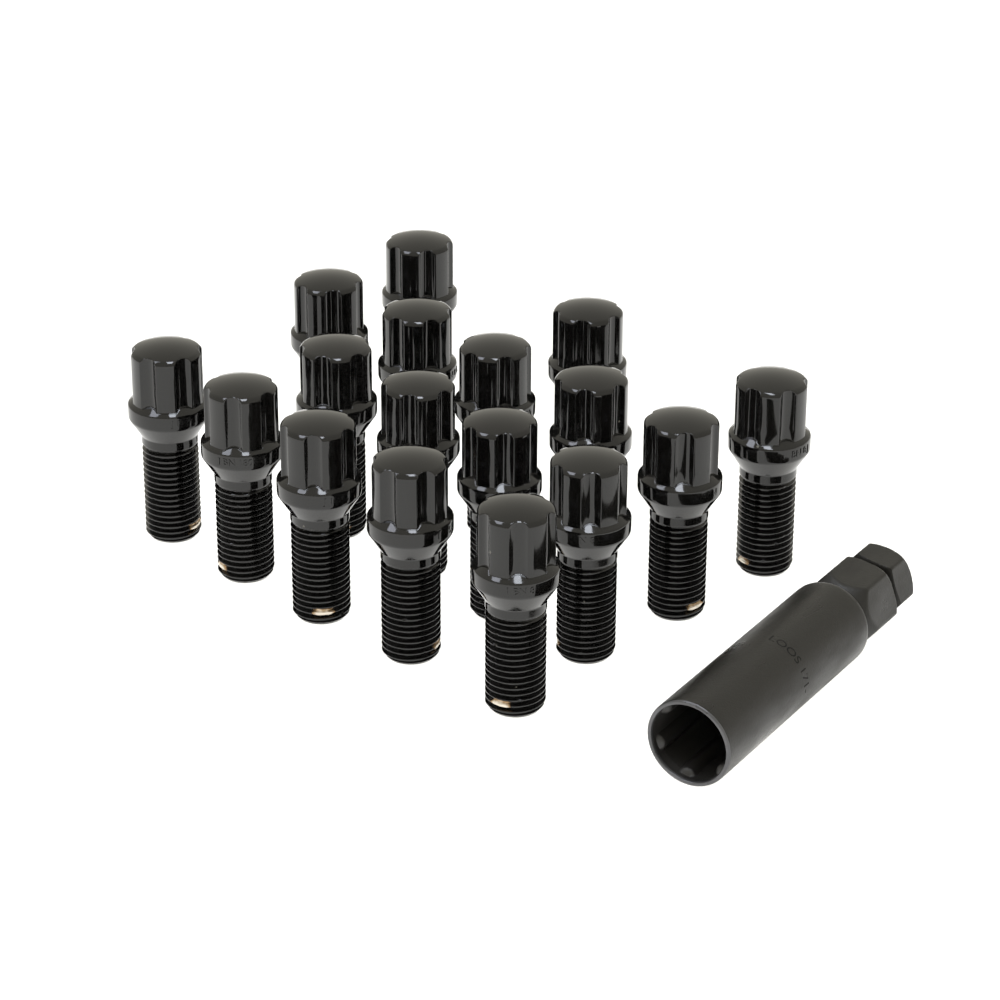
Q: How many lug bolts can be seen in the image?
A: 17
